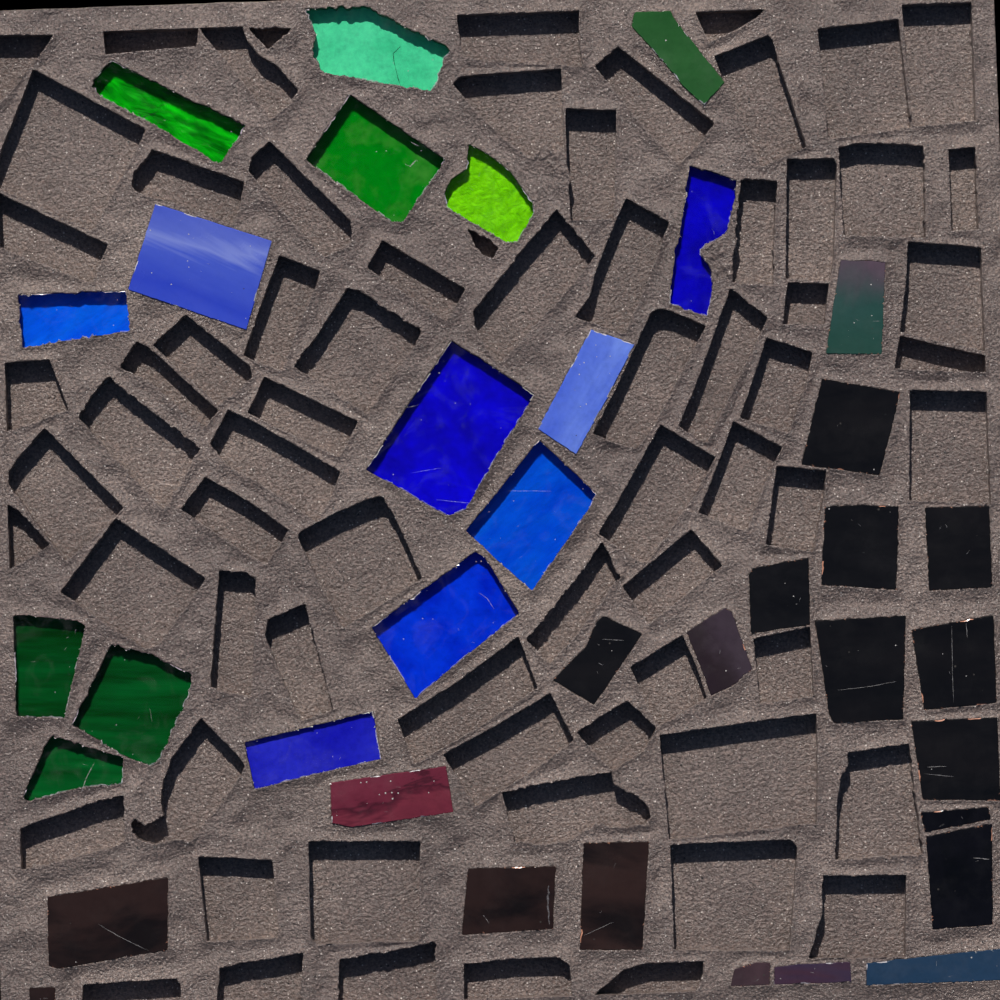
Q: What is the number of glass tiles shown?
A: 36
